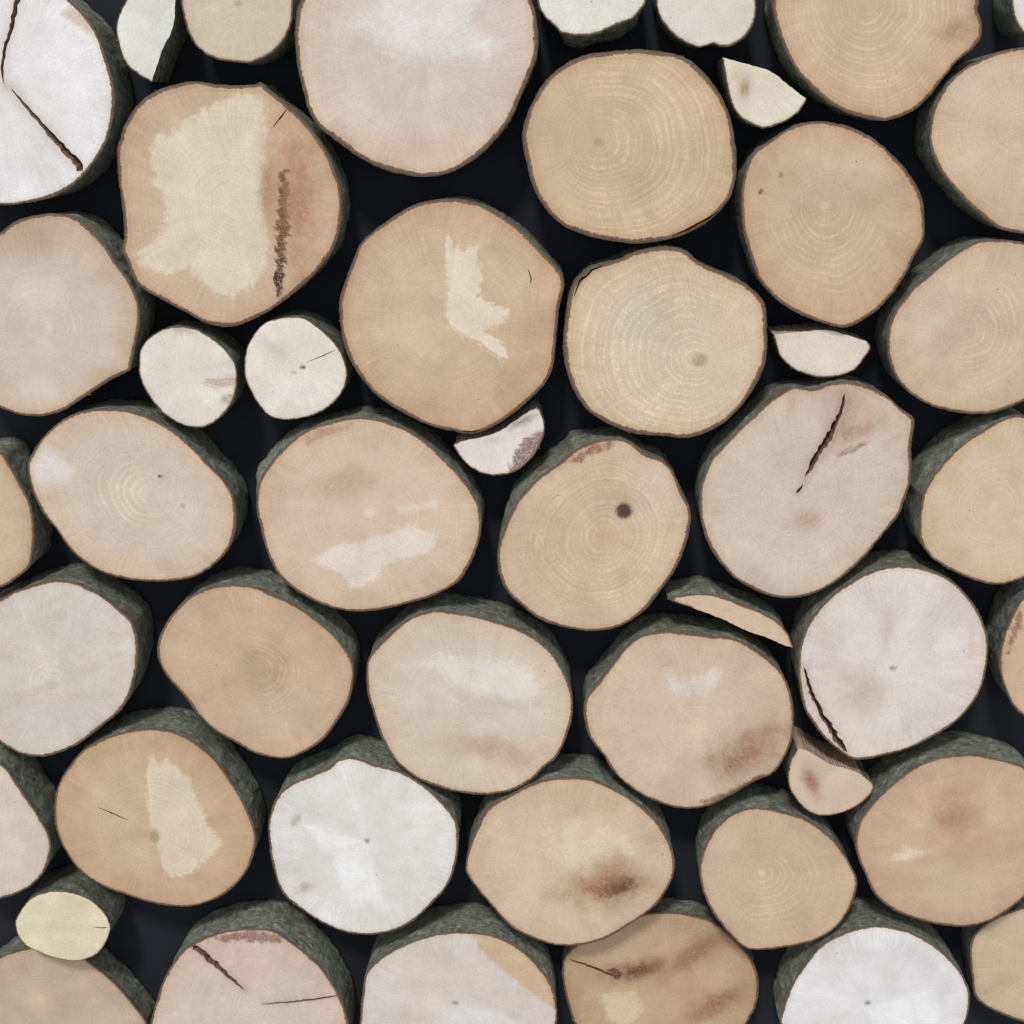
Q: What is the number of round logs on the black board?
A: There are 42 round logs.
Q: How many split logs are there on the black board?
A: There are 6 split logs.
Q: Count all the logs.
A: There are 48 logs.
